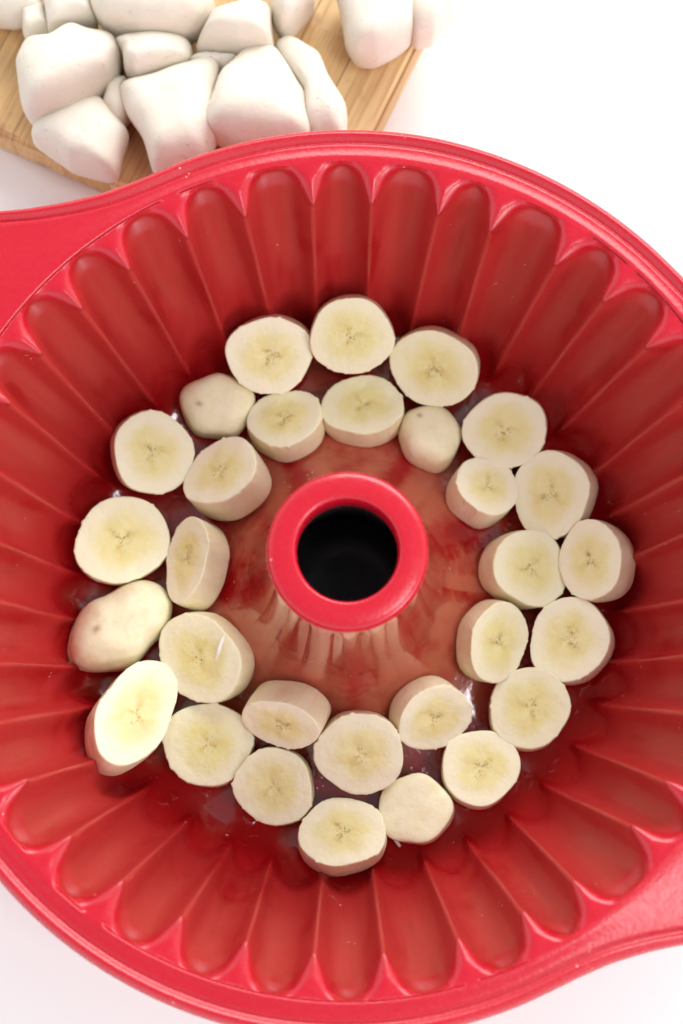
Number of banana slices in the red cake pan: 30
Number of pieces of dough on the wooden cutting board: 16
